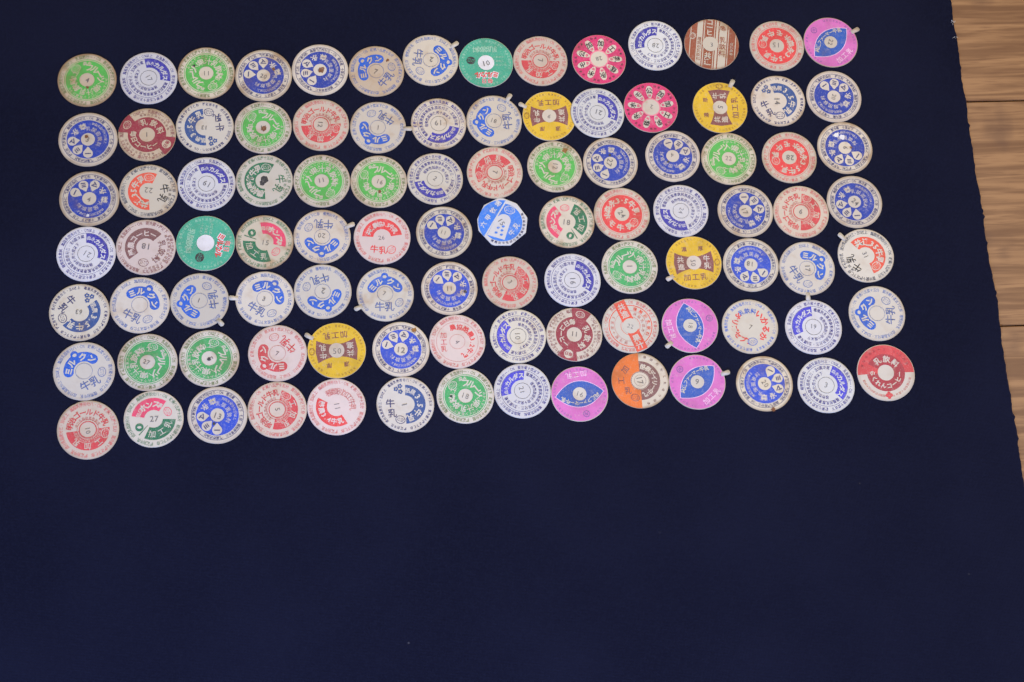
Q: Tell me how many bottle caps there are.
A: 98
